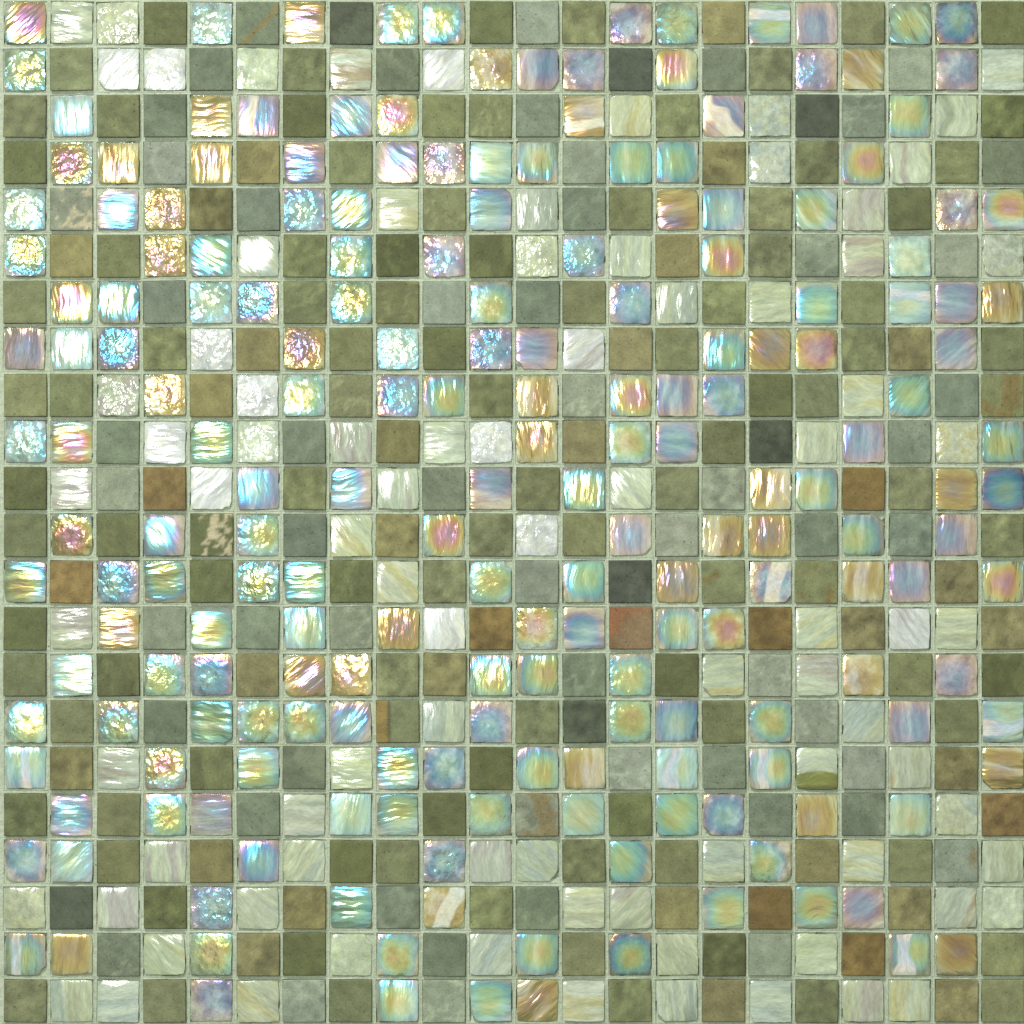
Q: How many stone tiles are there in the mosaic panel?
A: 200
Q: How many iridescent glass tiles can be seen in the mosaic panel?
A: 200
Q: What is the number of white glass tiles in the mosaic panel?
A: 84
